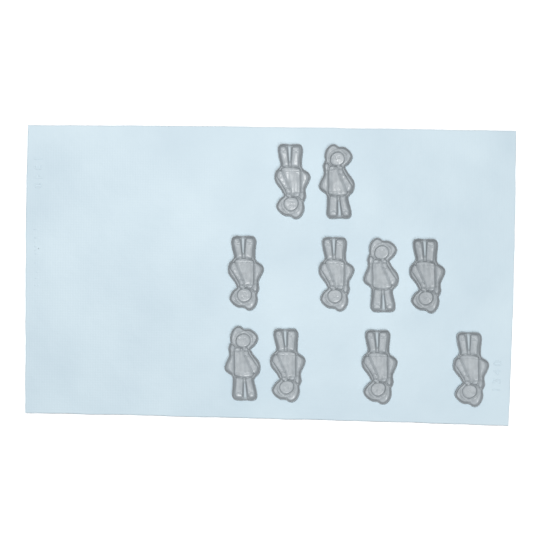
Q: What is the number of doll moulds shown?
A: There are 10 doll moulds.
